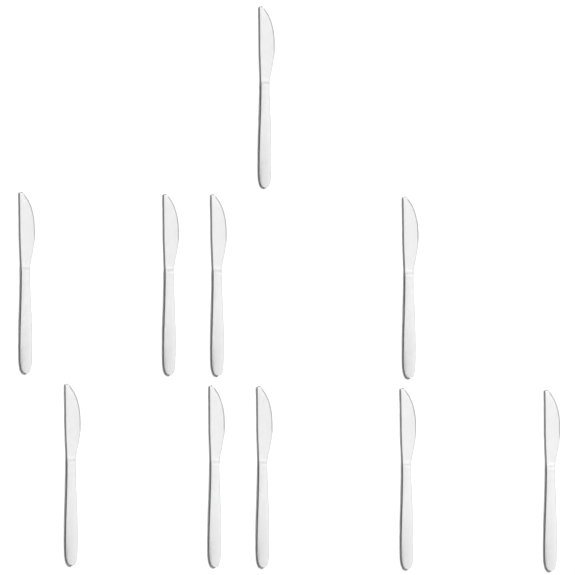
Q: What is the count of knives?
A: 10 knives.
